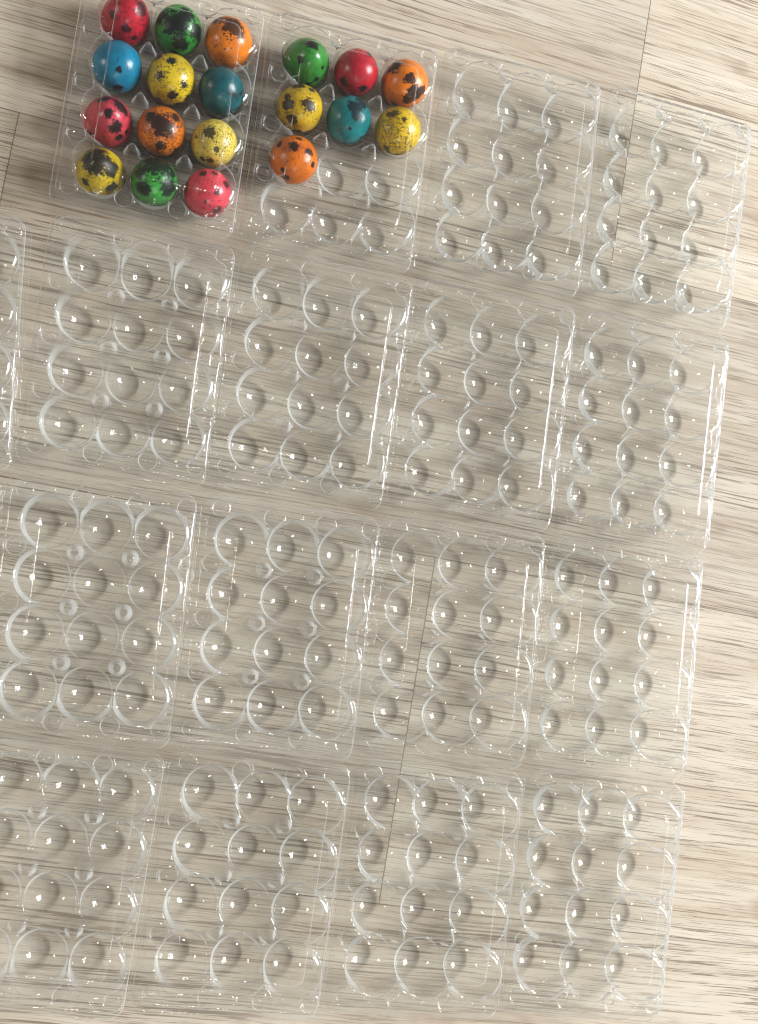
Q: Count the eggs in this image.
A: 19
